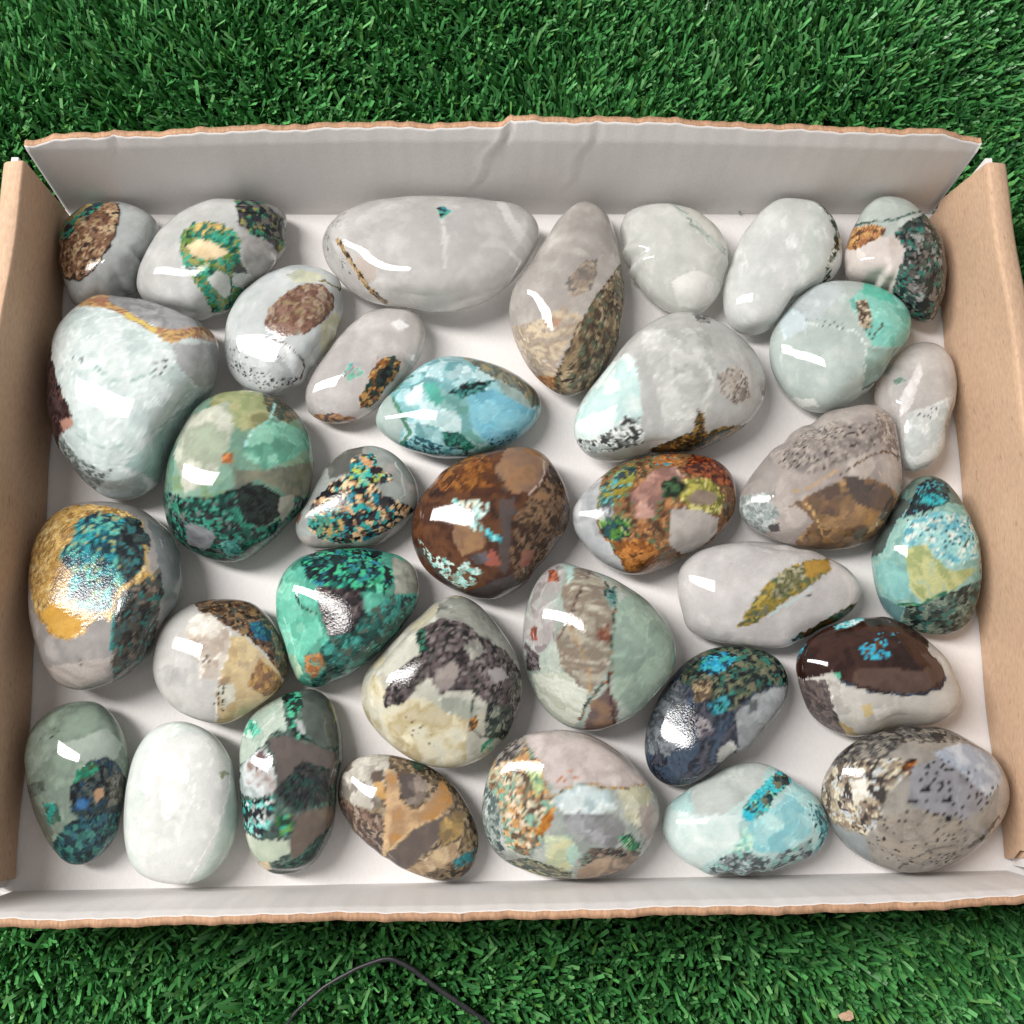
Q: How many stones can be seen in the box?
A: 35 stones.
